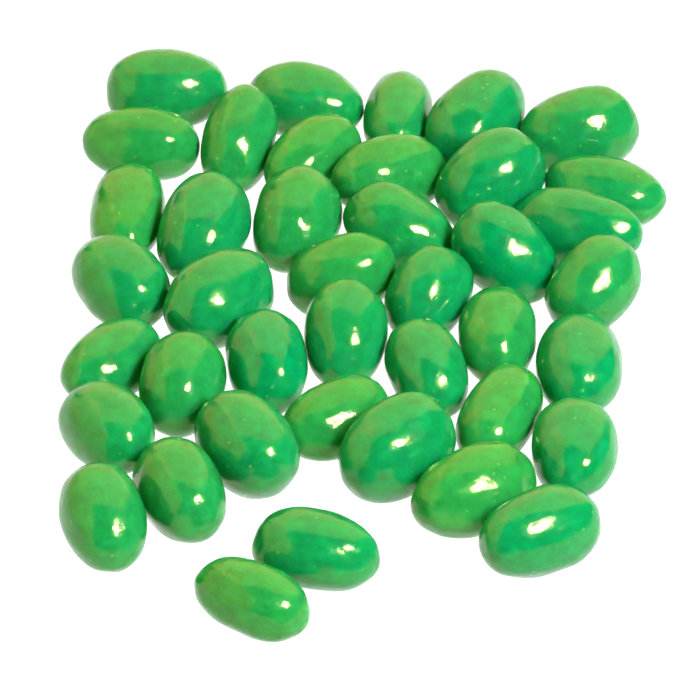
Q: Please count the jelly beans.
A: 41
